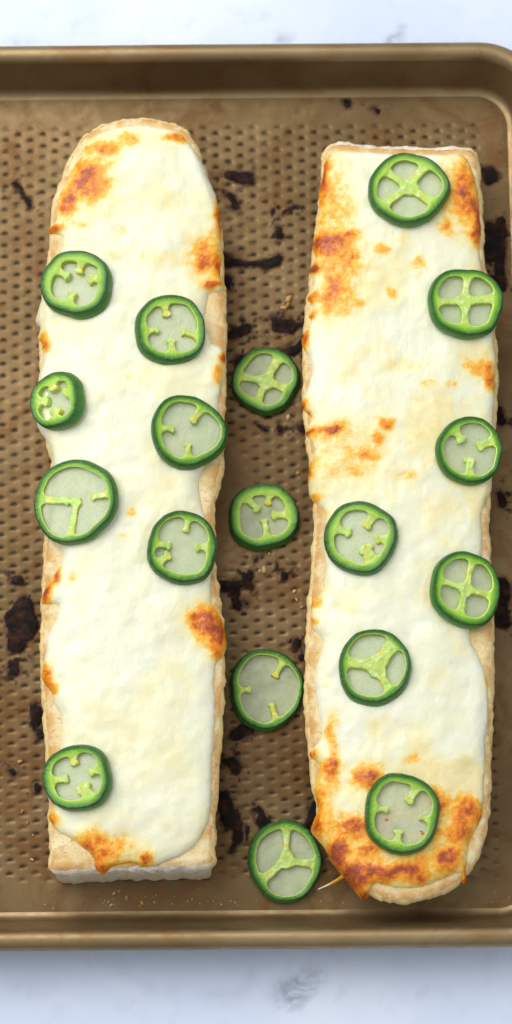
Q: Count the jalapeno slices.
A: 18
